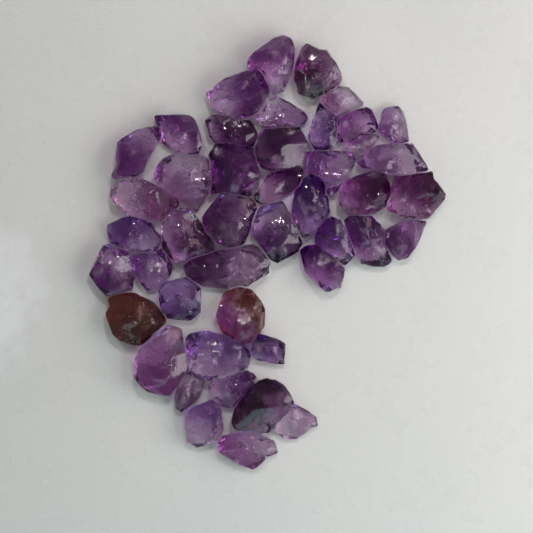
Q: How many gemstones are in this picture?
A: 45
